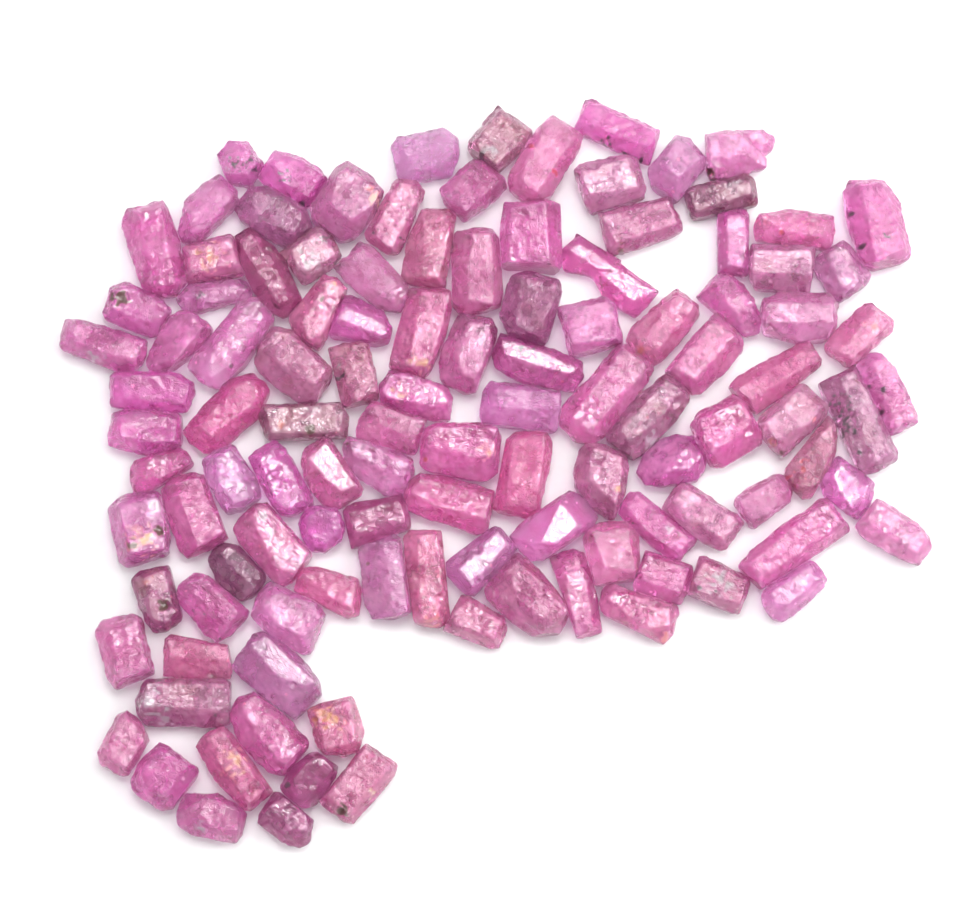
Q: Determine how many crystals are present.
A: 115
